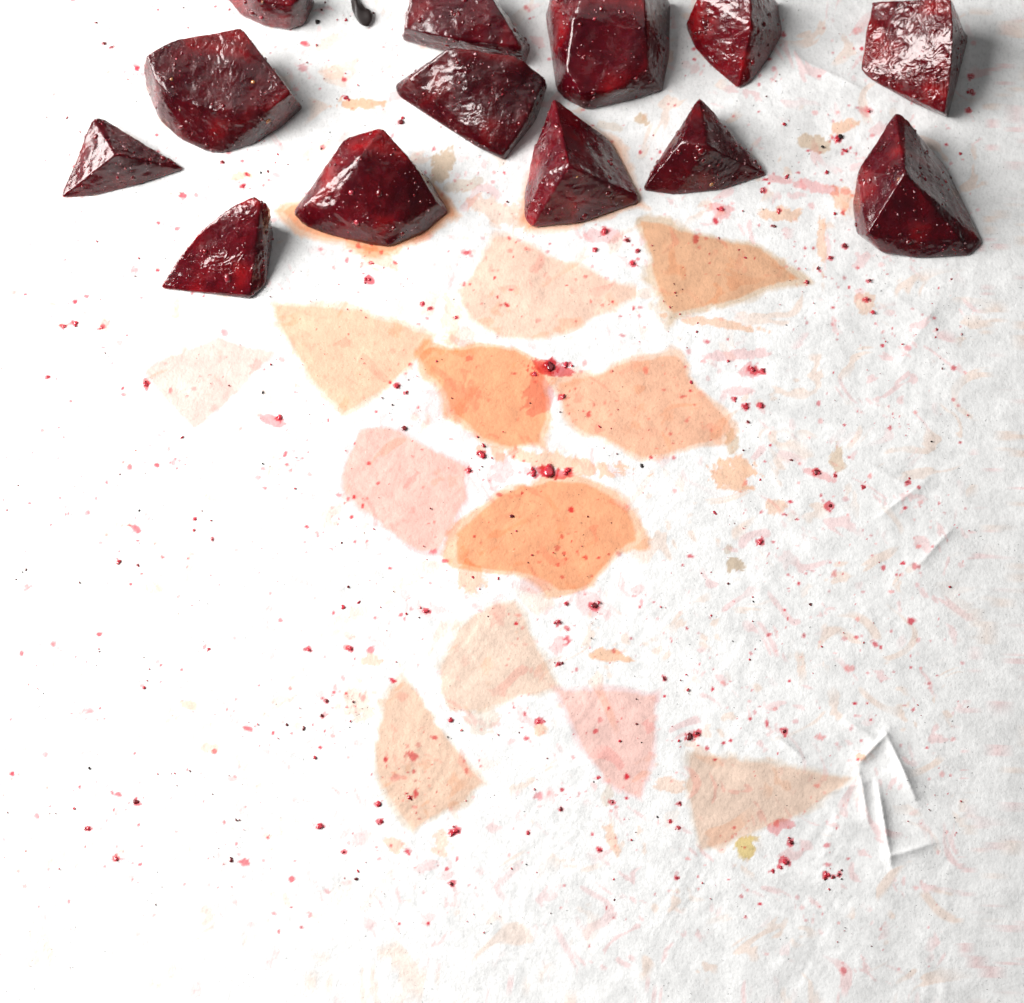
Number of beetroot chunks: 13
